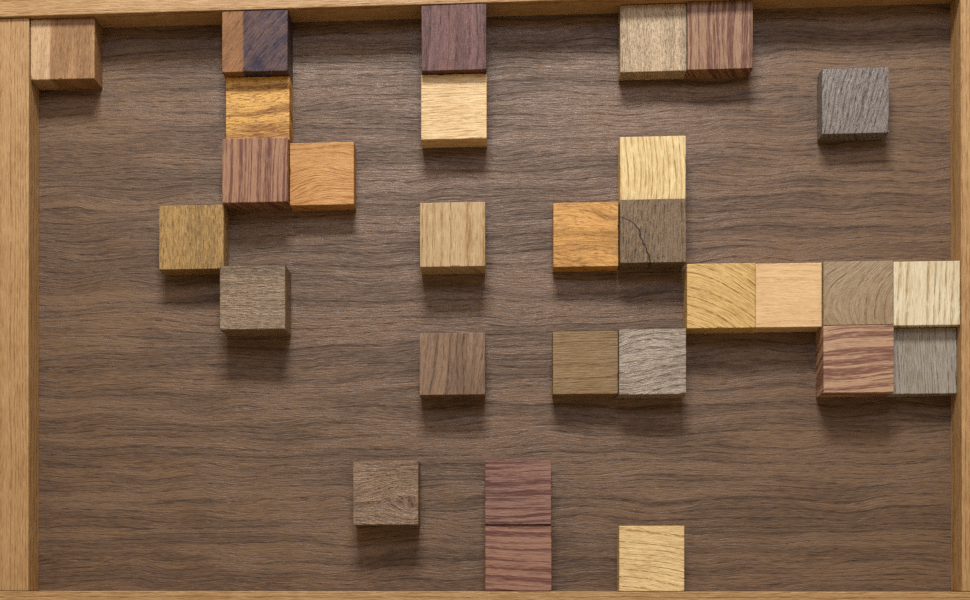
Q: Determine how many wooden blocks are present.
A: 29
